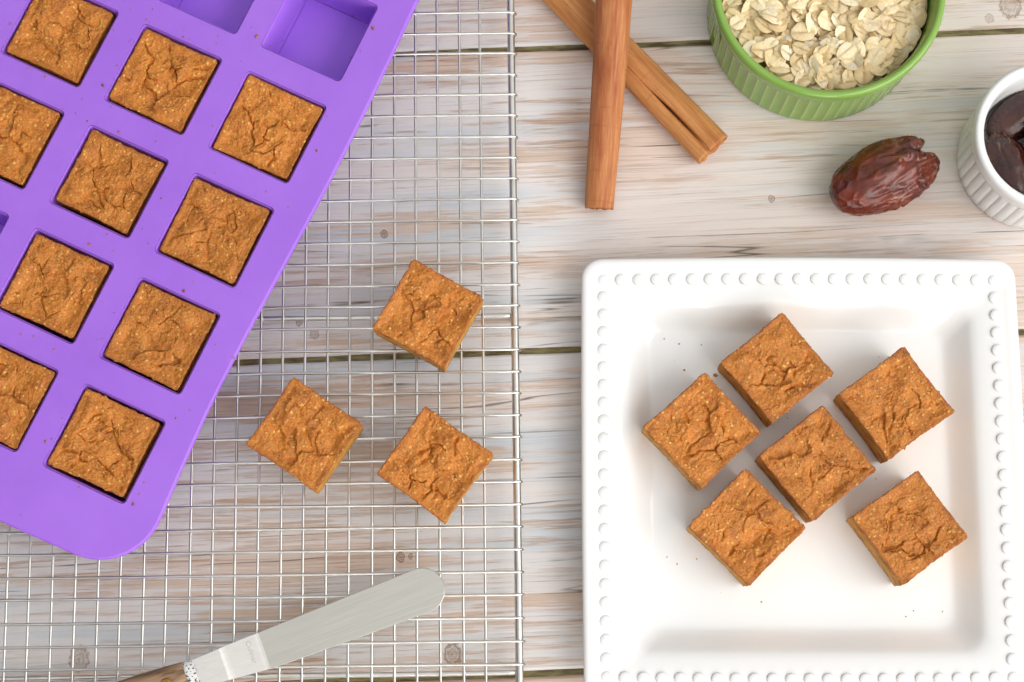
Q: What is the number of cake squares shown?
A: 19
